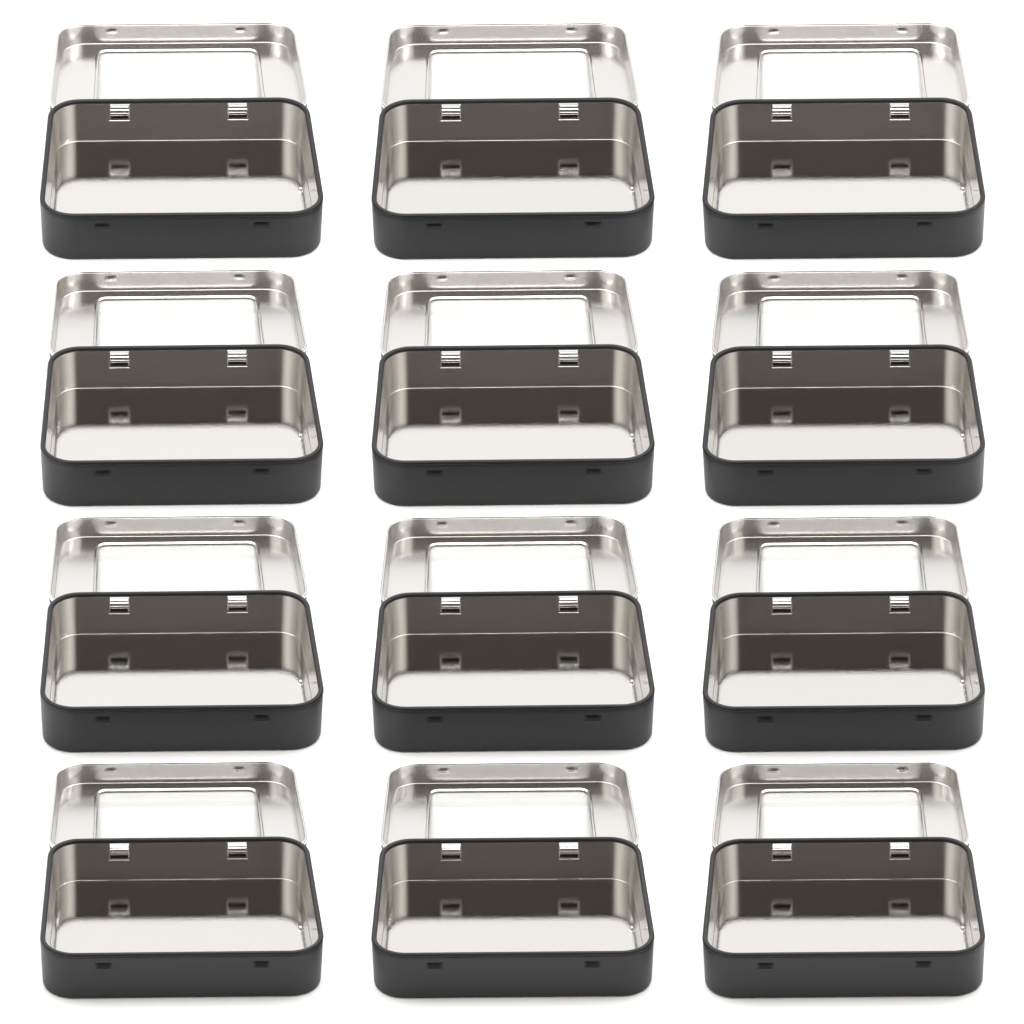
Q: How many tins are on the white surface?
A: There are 12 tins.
